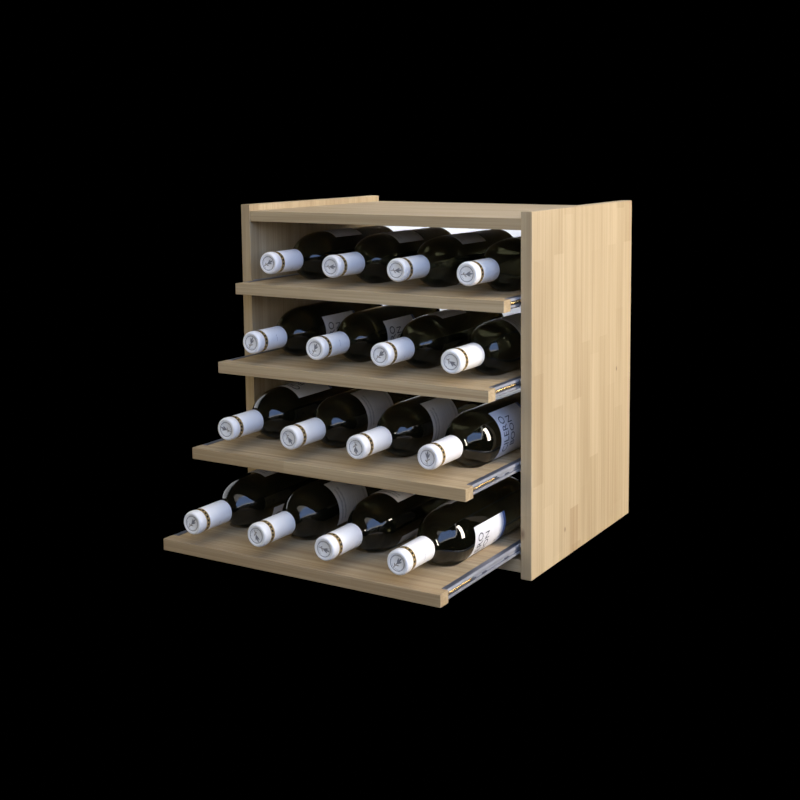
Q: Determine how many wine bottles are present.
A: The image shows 16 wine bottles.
